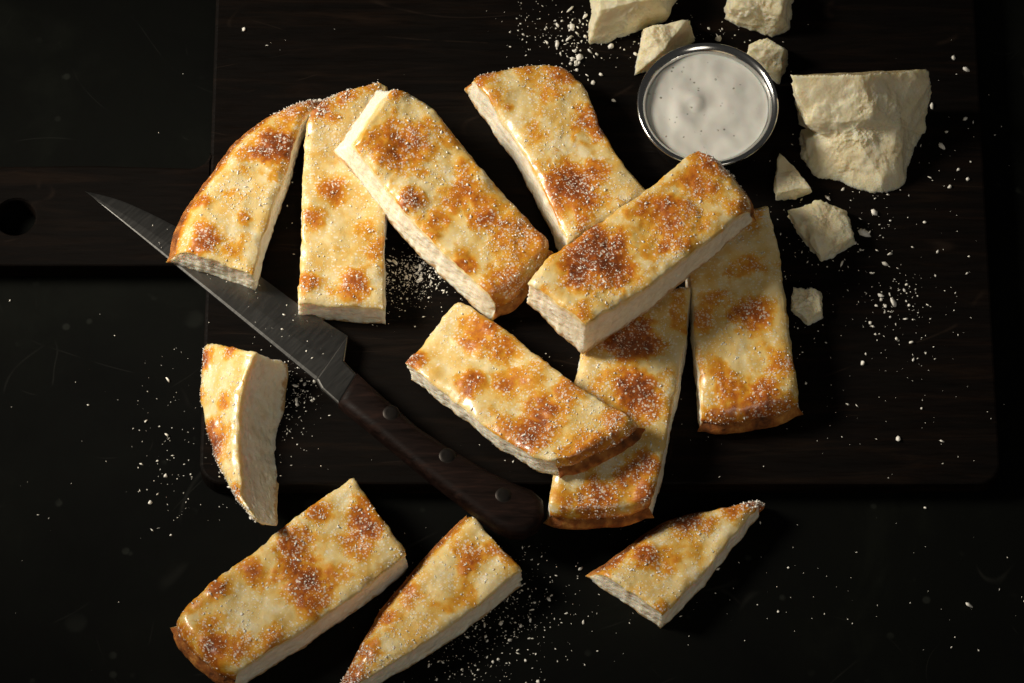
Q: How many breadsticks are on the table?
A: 12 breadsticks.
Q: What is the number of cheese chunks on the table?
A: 8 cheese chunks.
